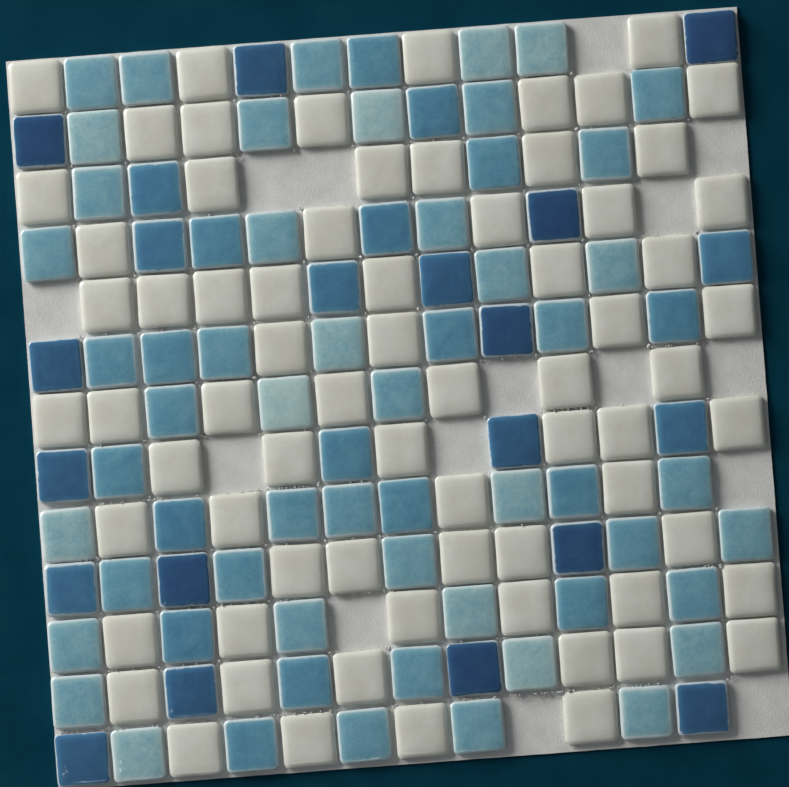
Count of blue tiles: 84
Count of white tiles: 70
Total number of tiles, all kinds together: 154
